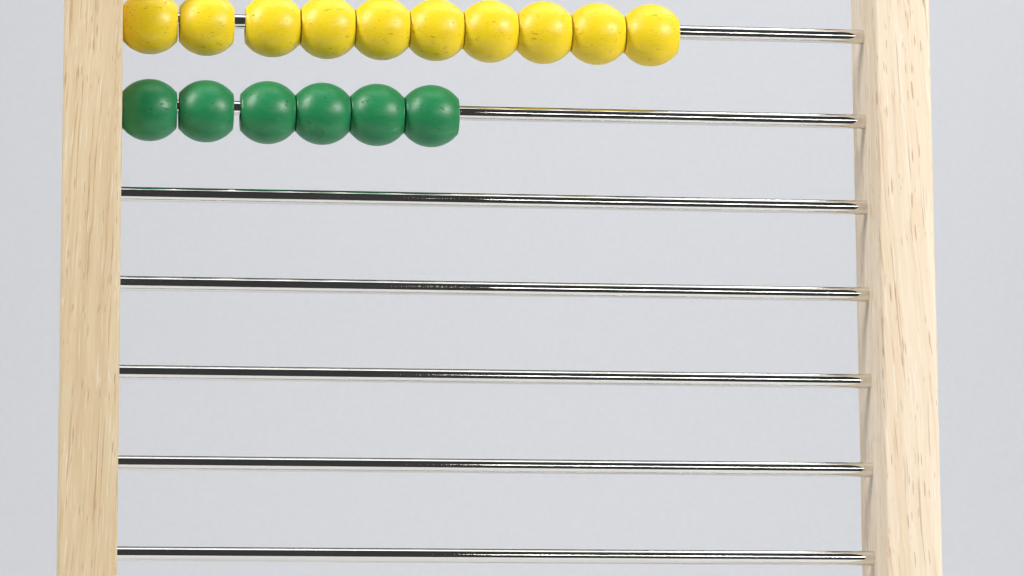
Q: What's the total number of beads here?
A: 16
